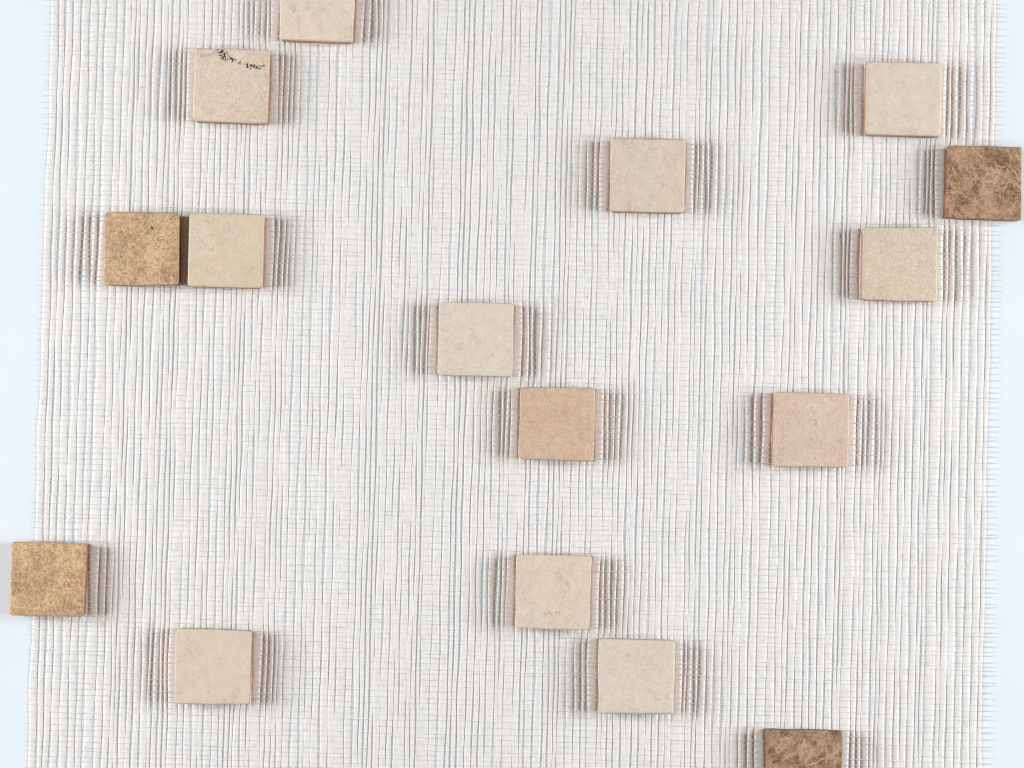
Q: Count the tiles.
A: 16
